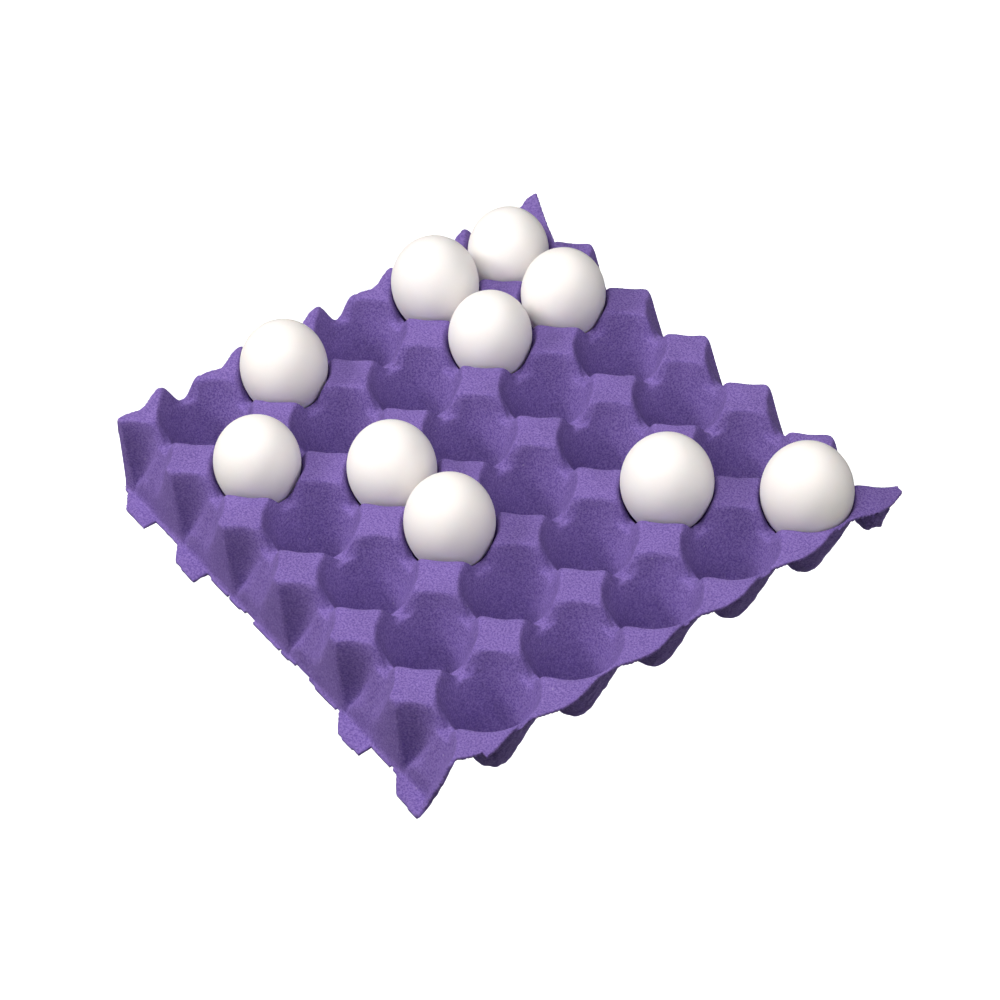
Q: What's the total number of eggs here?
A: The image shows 10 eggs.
